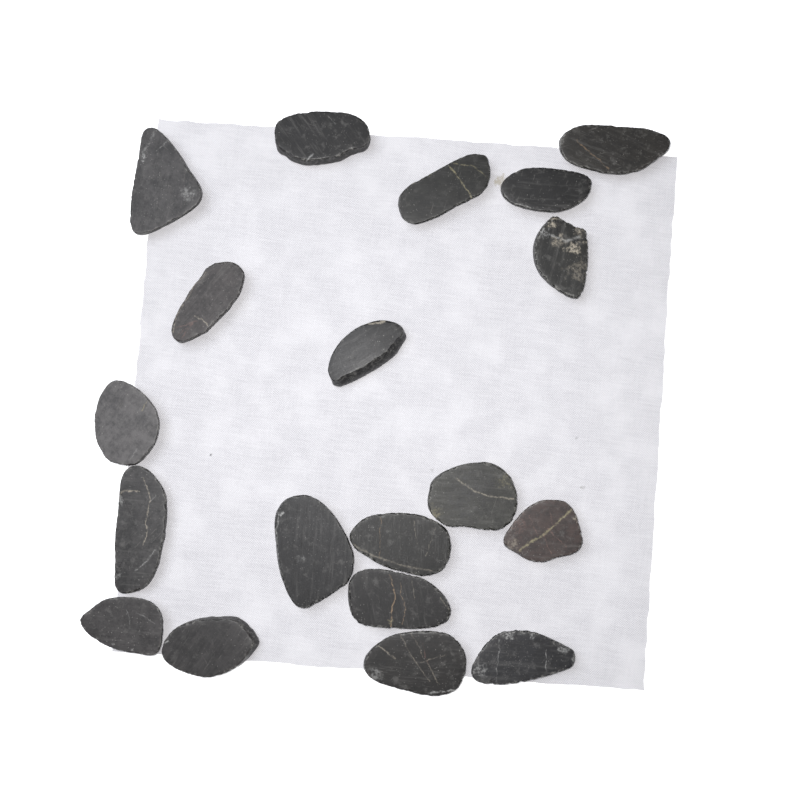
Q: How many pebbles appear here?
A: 19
